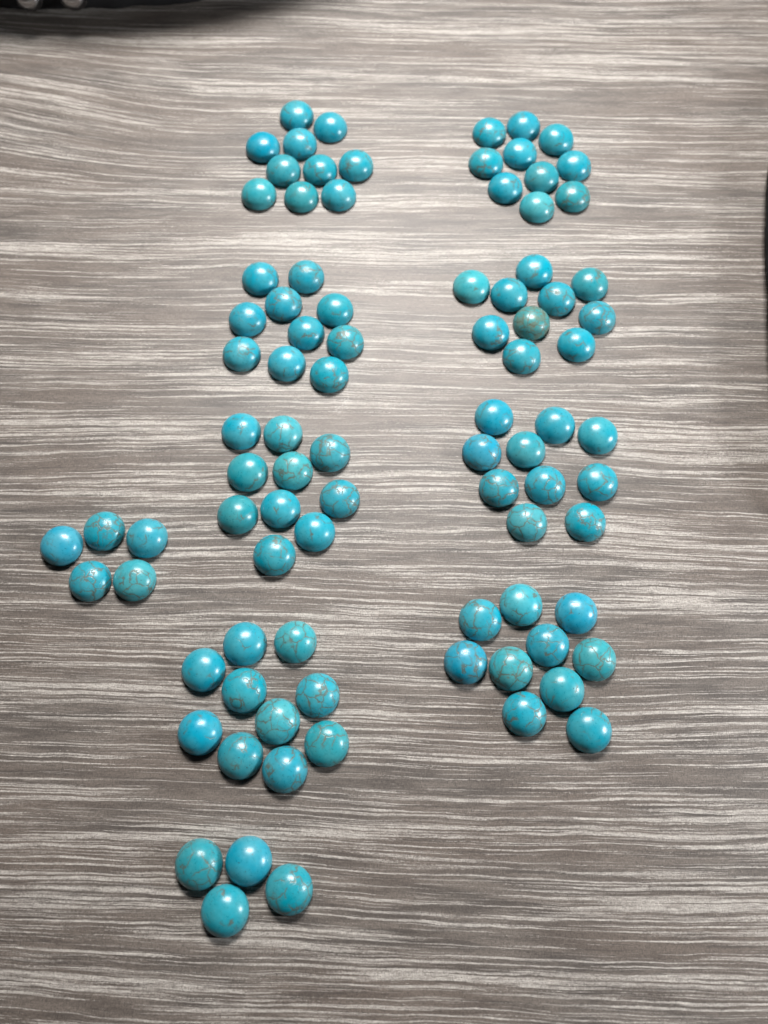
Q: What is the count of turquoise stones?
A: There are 89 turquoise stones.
